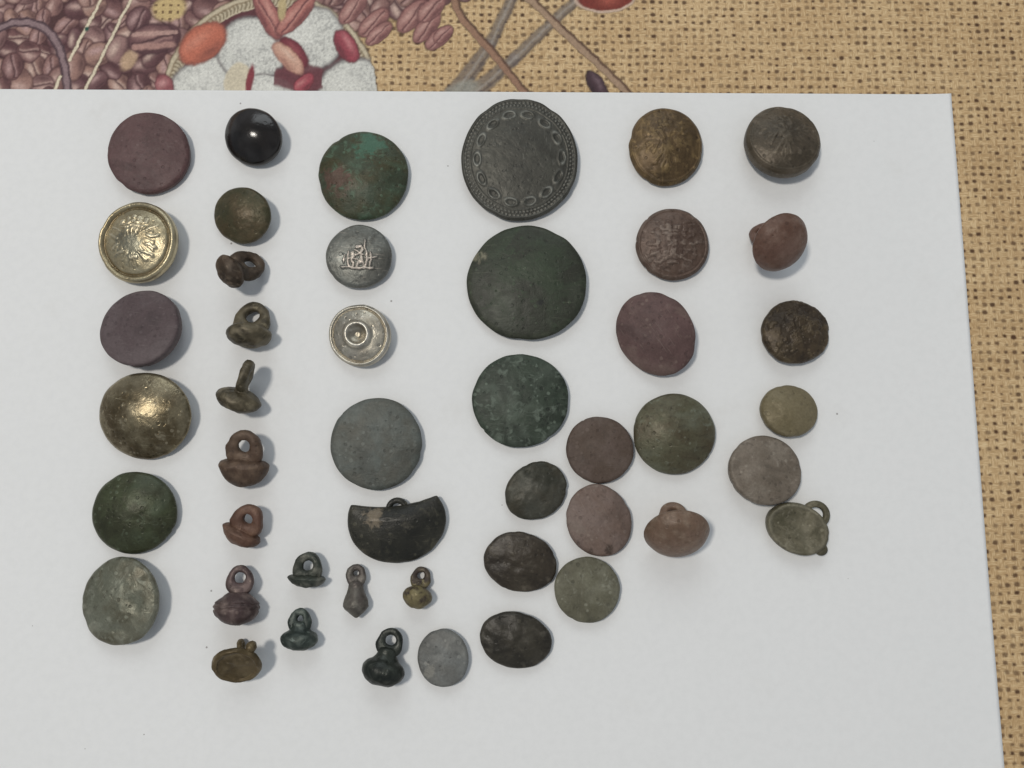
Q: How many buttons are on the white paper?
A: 46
